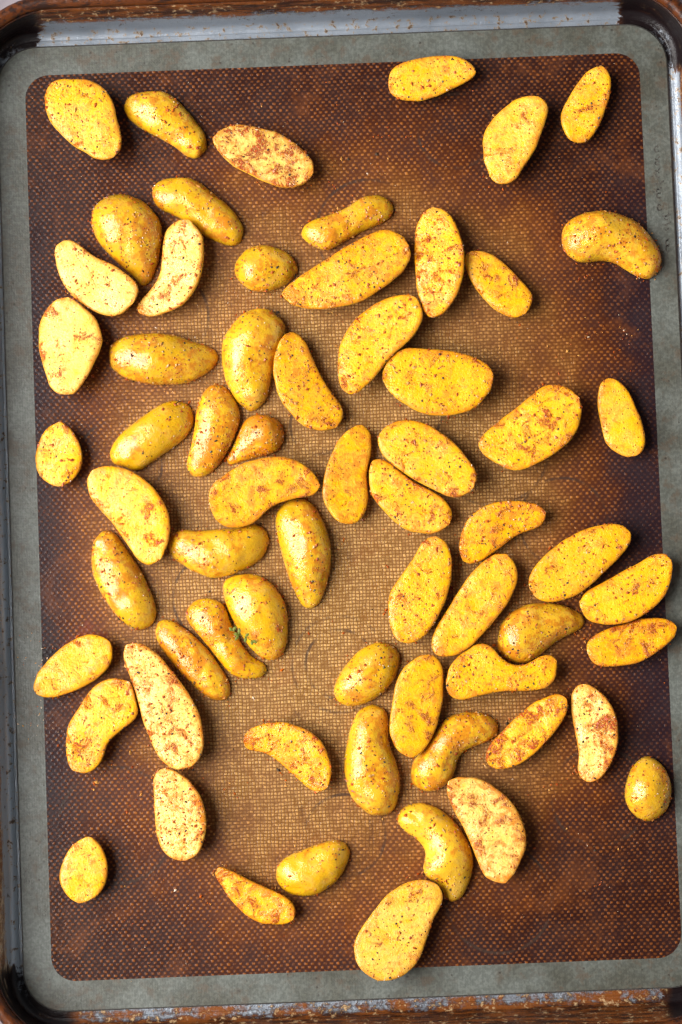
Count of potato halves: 65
